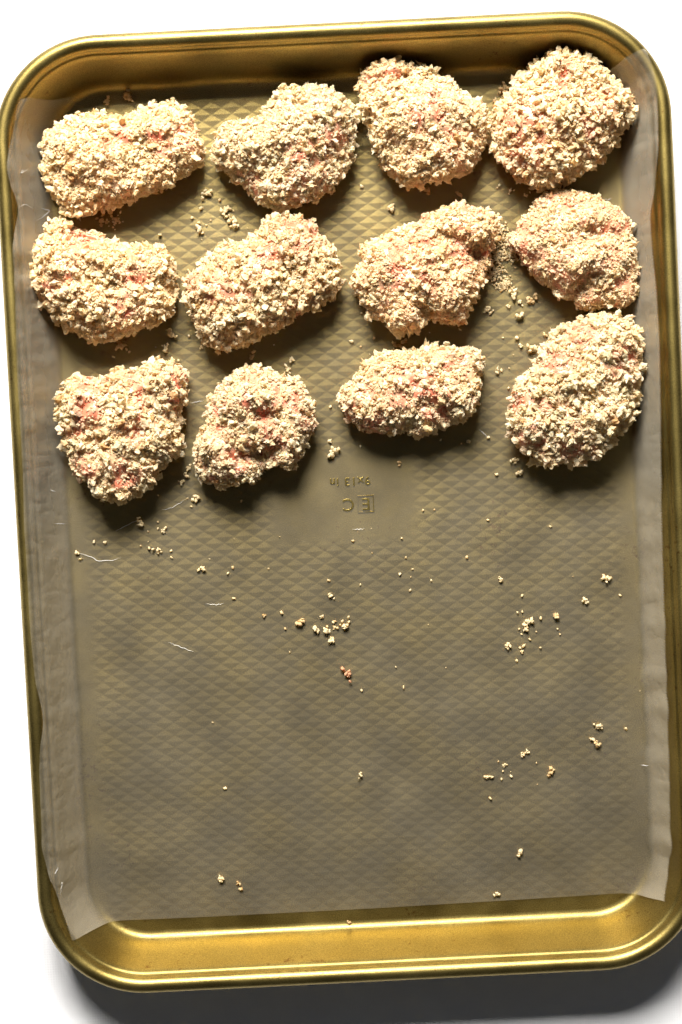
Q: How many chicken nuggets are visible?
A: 12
